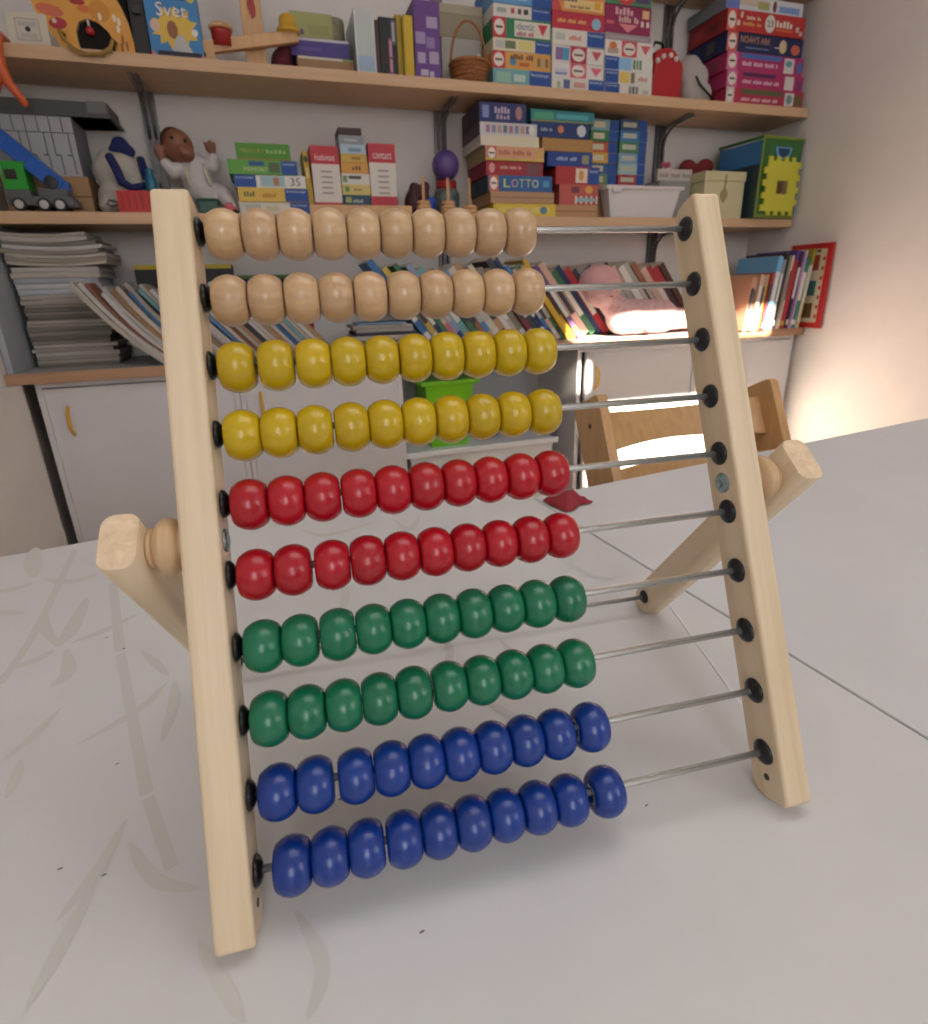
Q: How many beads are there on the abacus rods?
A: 100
